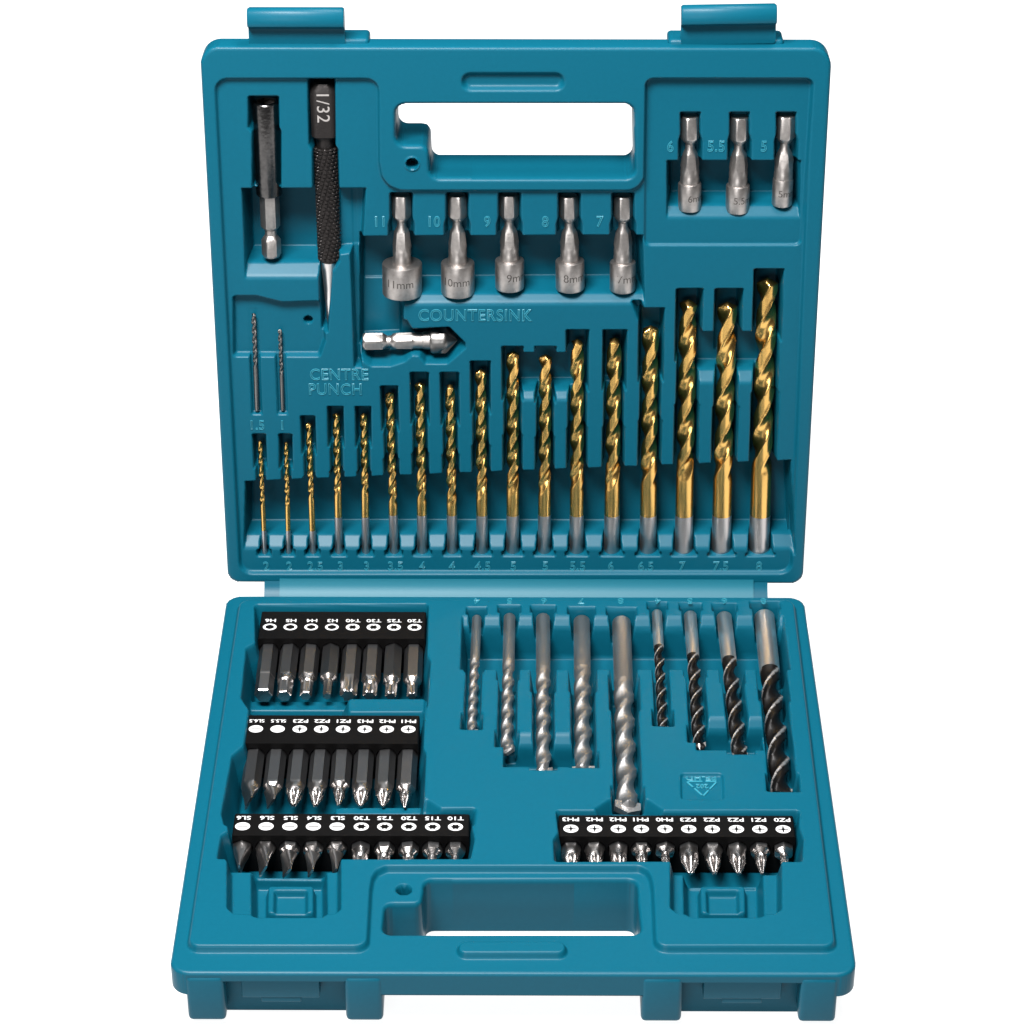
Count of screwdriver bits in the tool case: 36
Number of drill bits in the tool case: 28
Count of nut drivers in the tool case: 8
